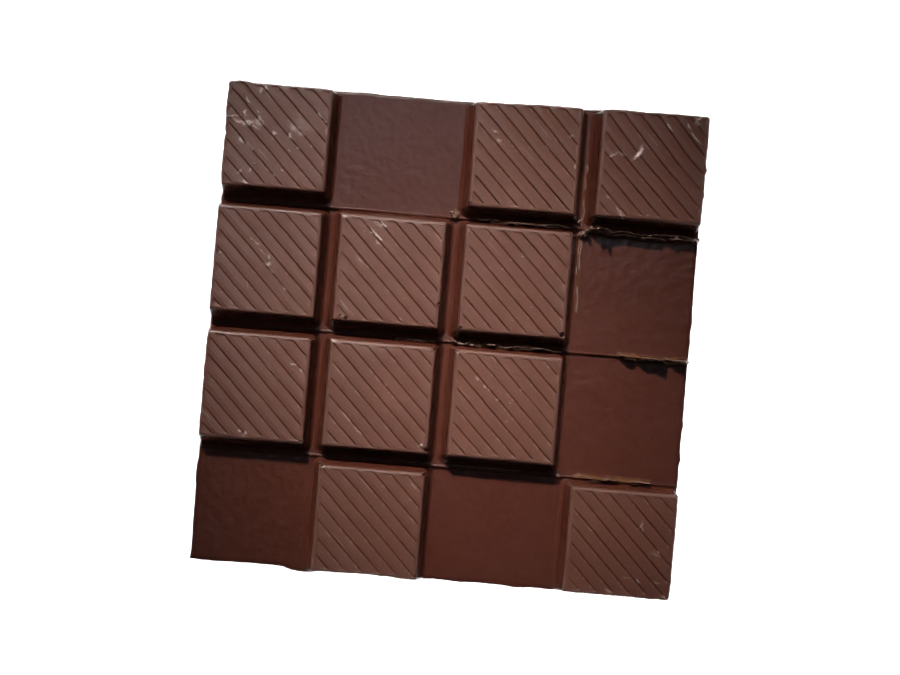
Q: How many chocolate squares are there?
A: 11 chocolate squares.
